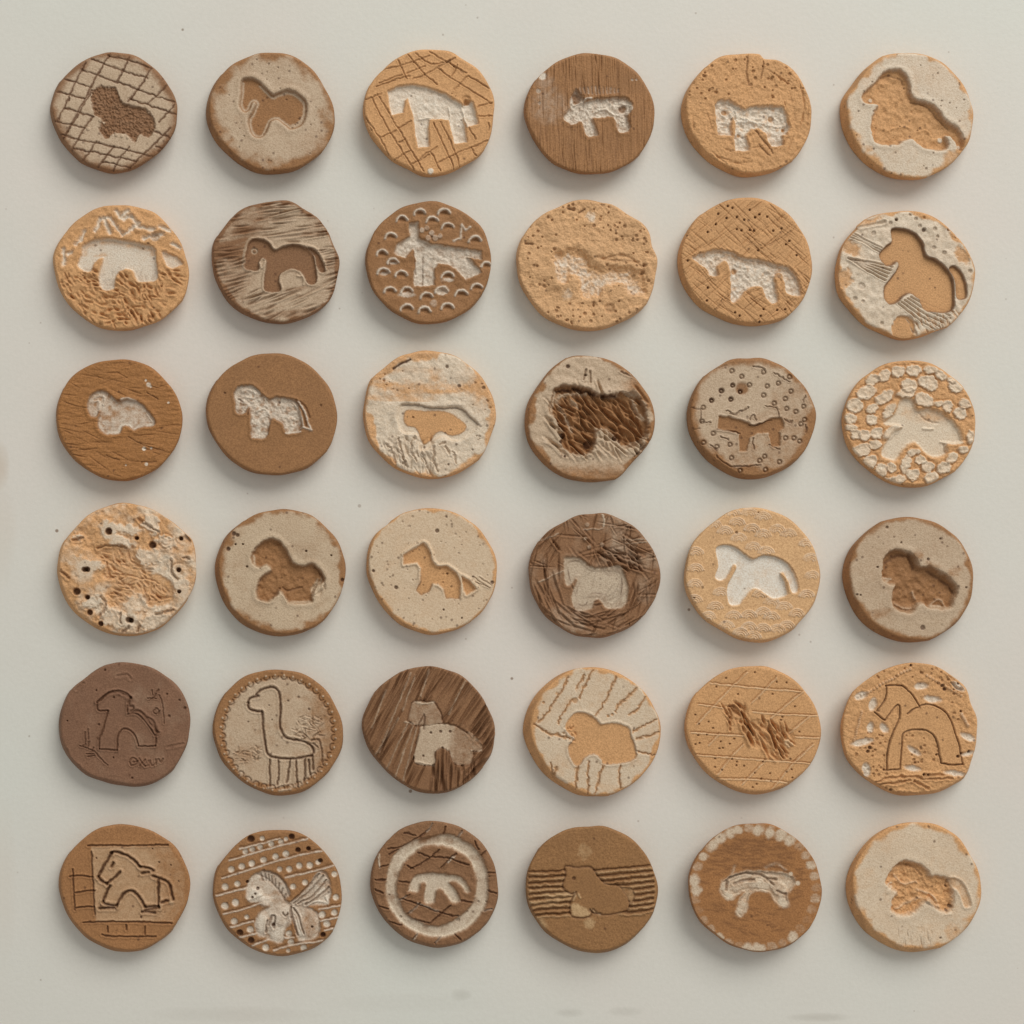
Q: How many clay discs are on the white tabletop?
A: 36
